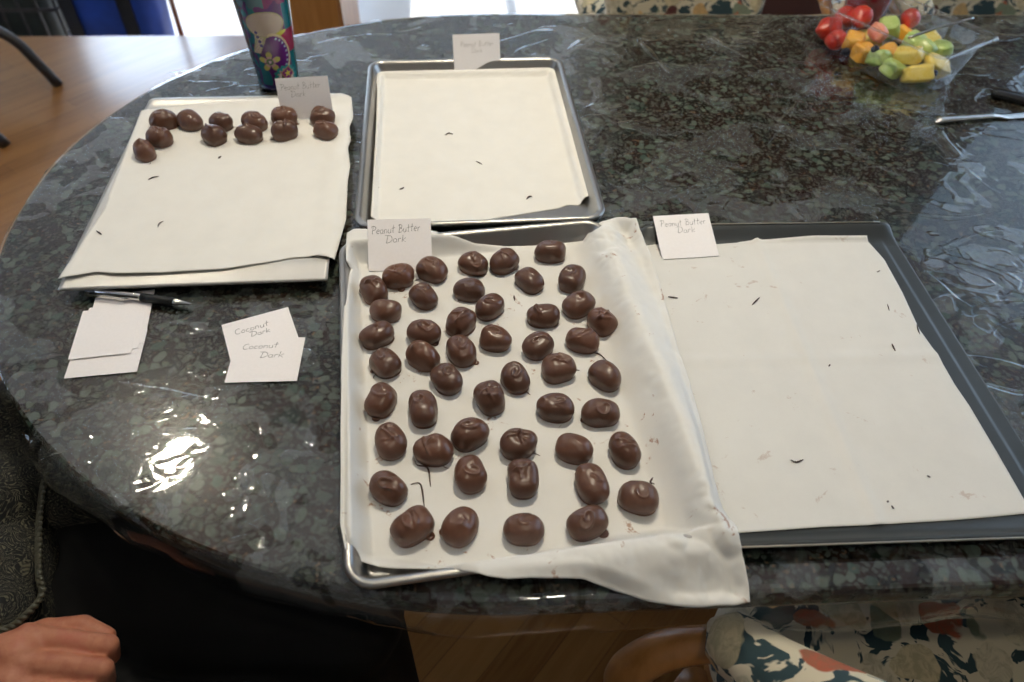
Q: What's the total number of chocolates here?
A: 60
